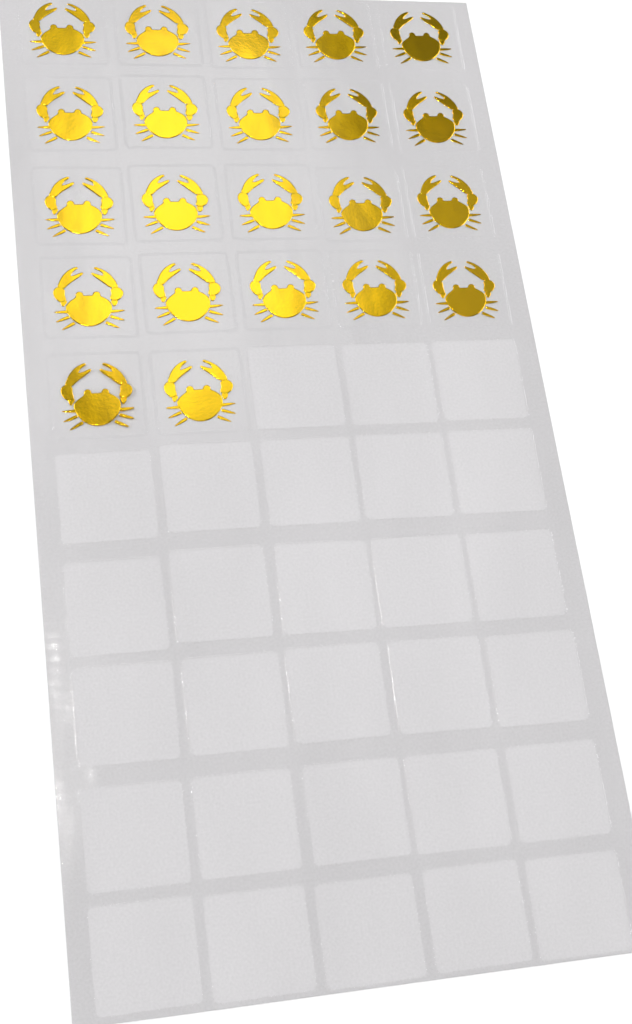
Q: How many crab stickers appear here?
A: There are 22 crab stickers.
